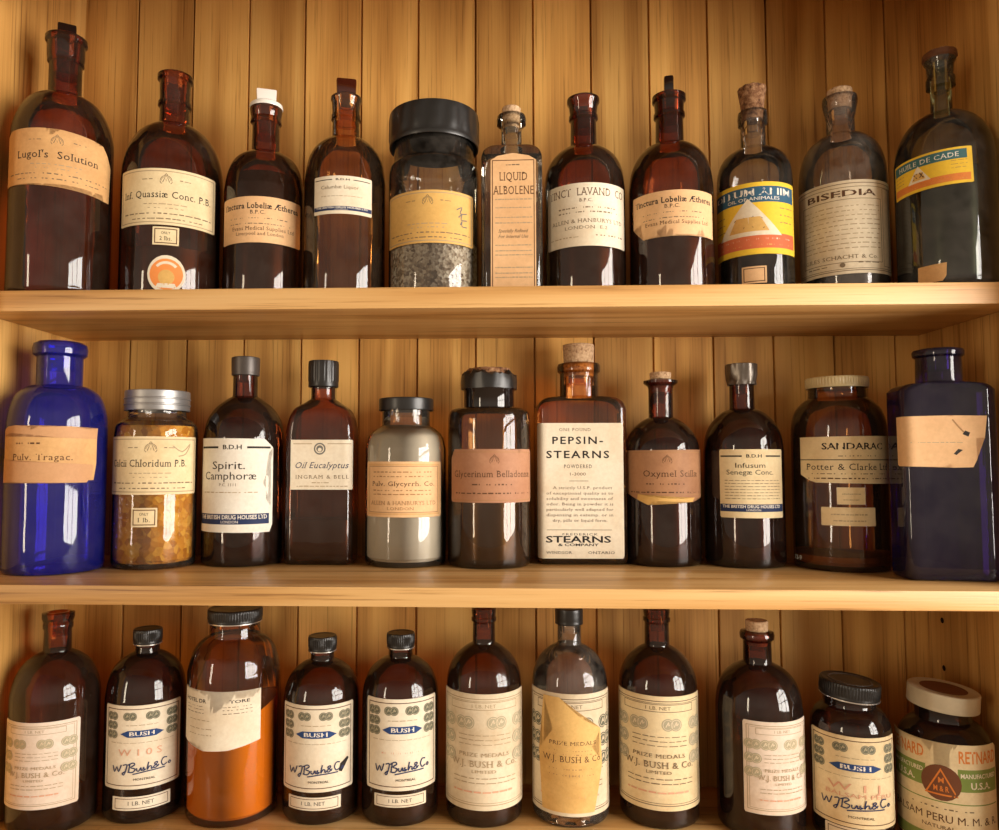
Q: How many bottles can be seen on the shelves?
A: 33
